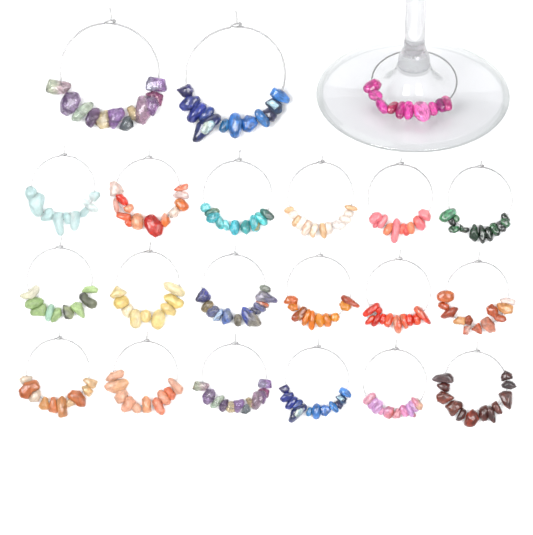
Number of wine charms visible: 21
